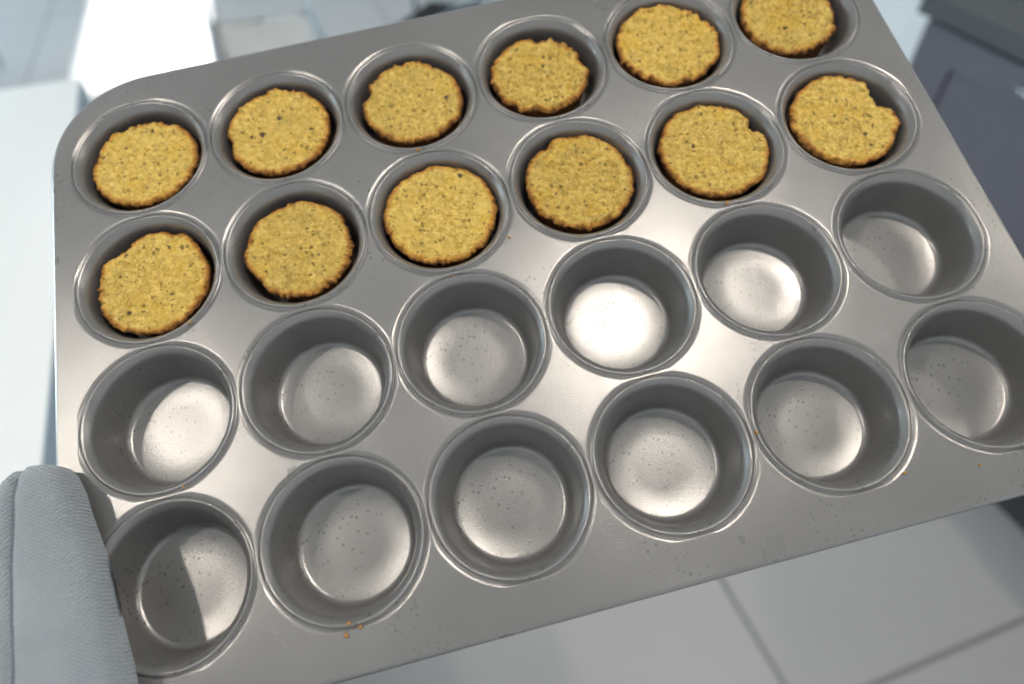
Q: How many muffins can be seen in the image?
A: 12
